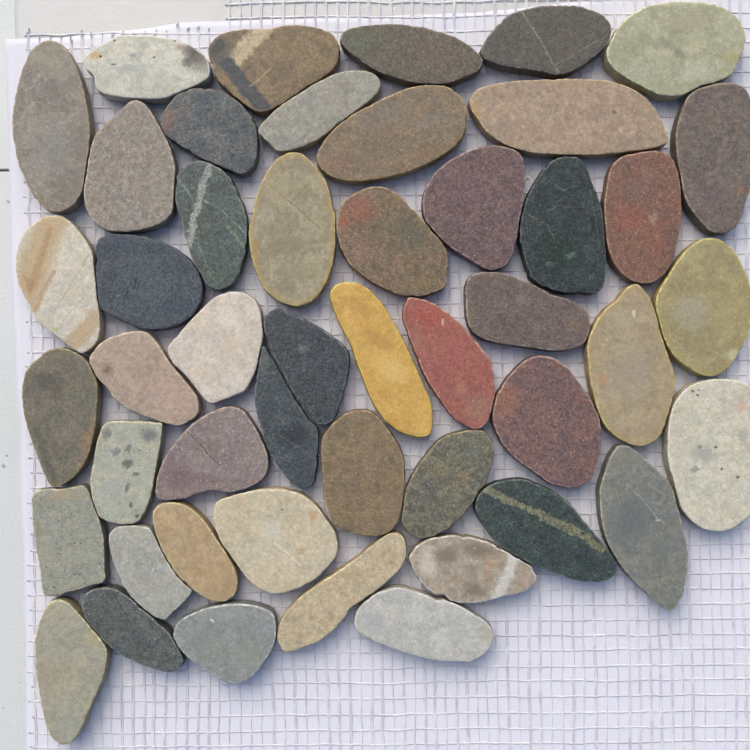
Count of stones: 48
